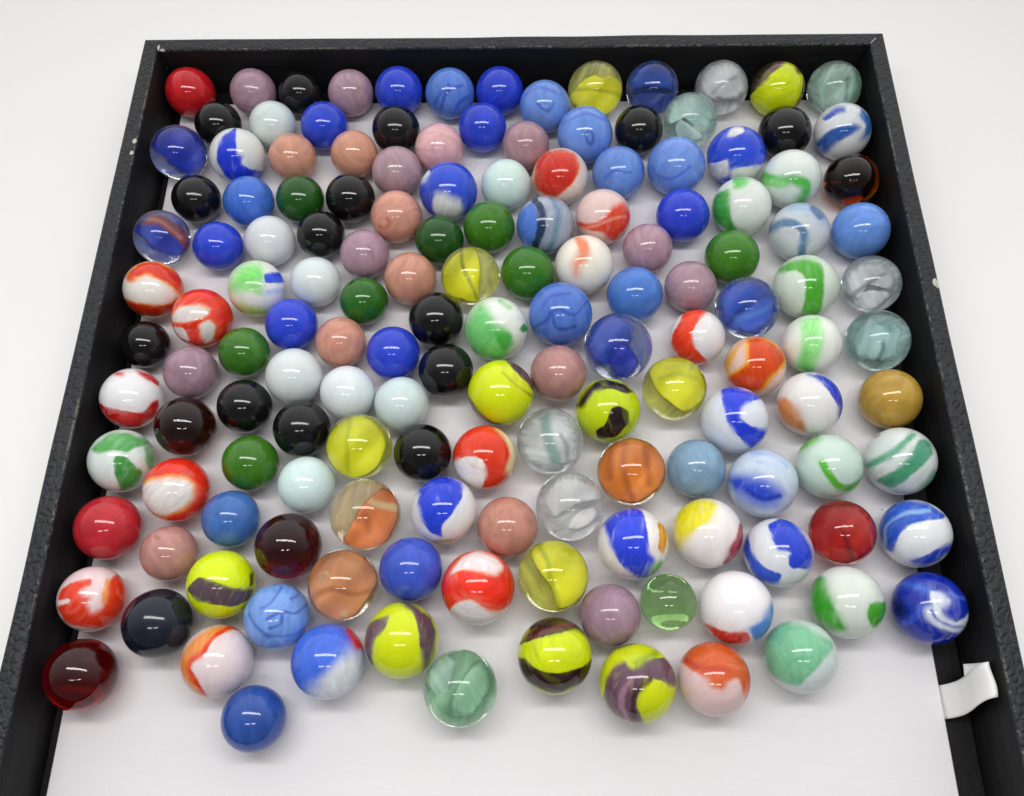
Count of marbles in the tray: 150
